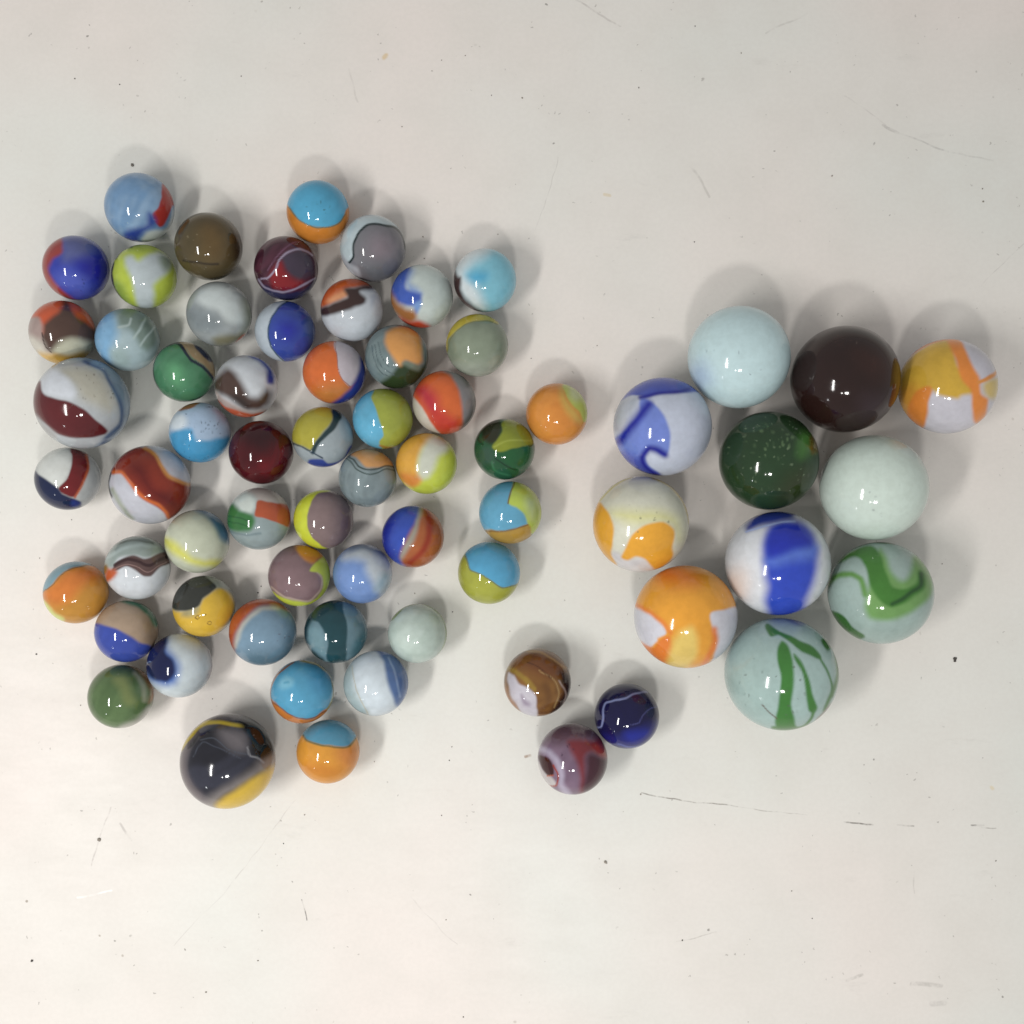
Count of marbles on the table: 66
